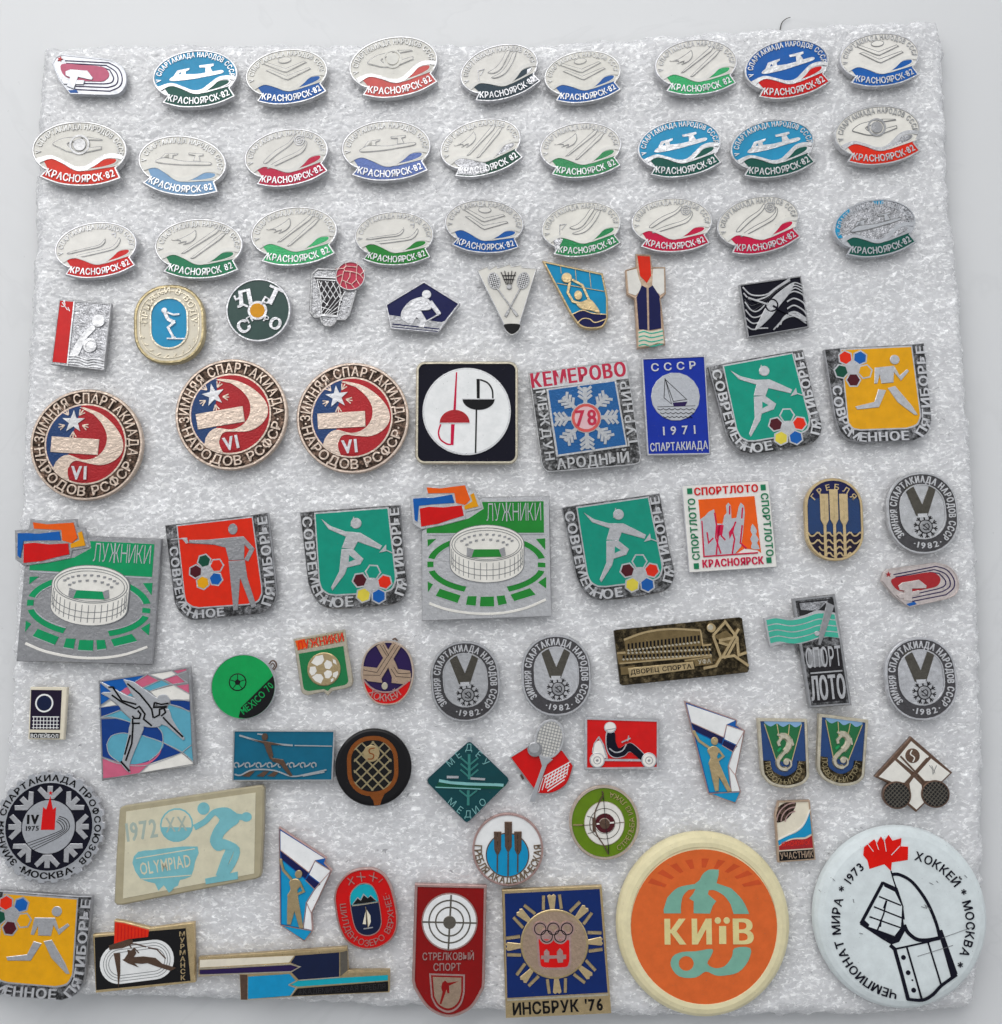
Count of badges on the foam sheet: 86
